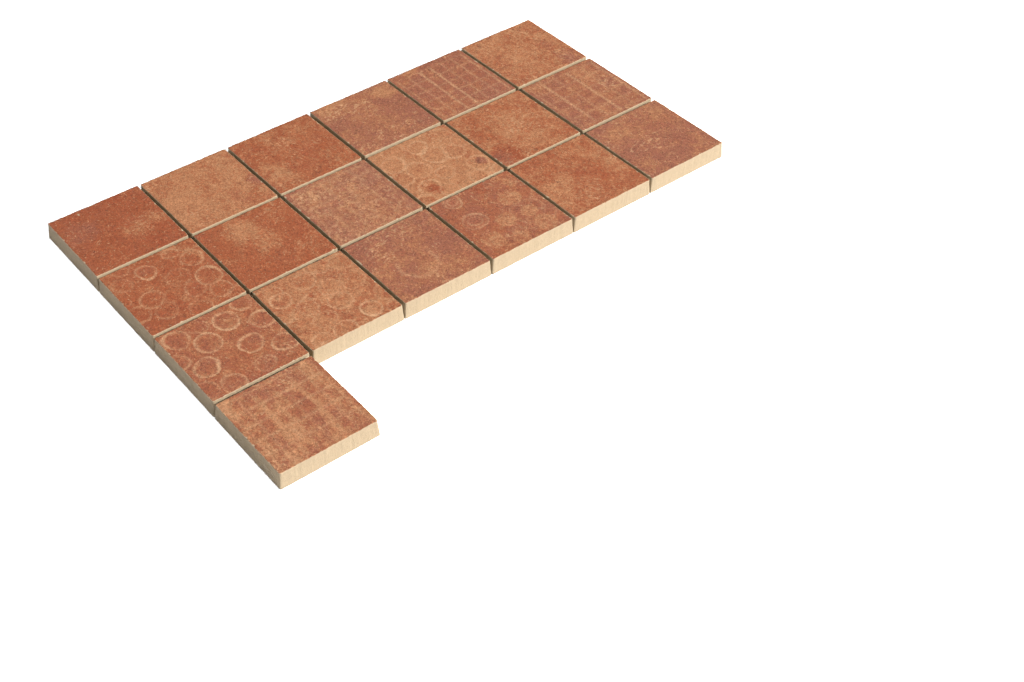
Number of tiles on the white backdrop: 19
